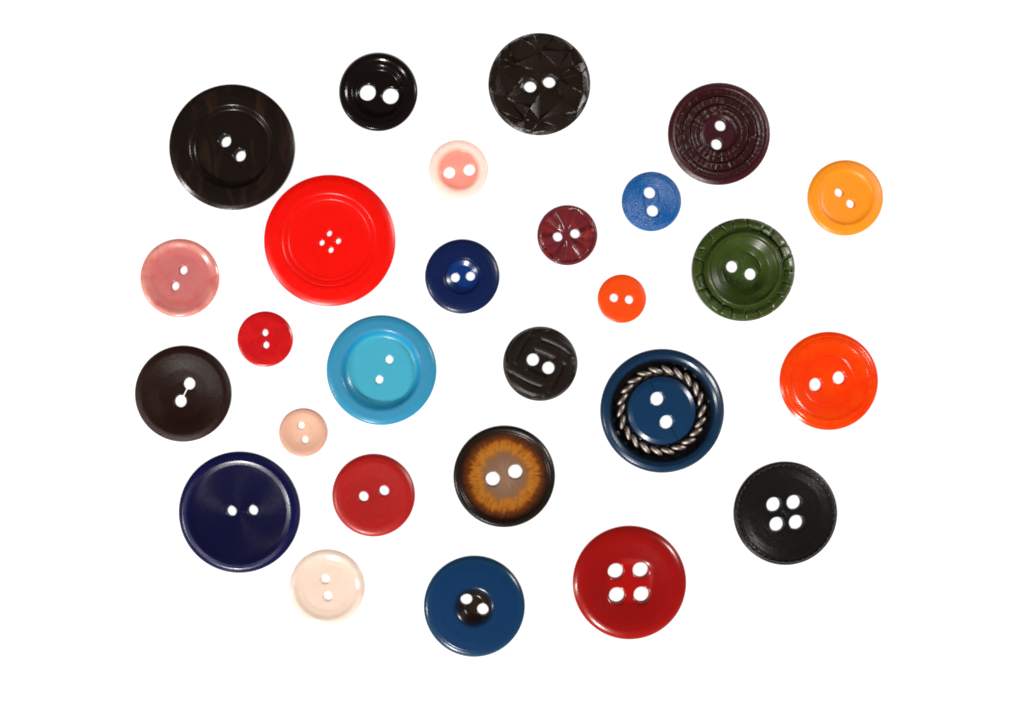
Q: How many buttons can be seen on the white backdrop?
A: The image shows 27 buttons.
